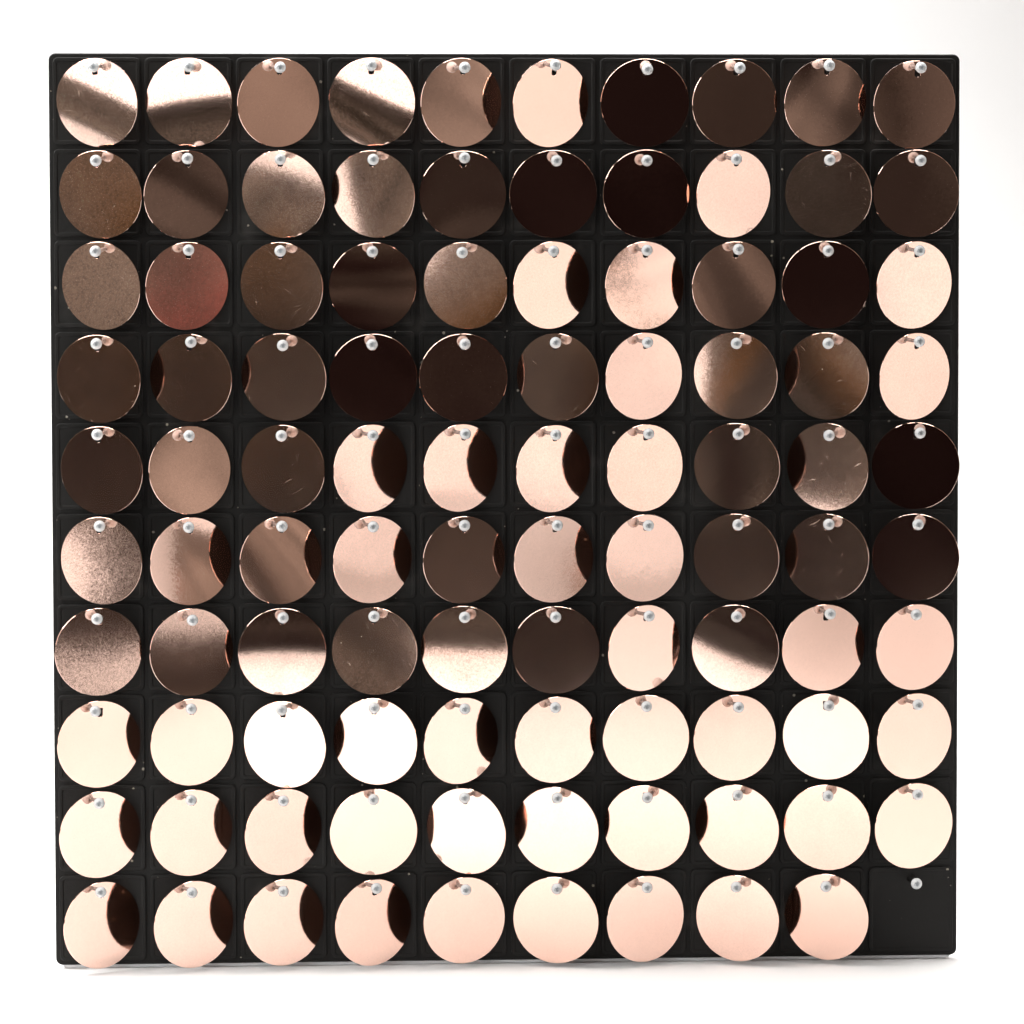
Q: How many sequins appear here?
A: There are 99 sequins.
